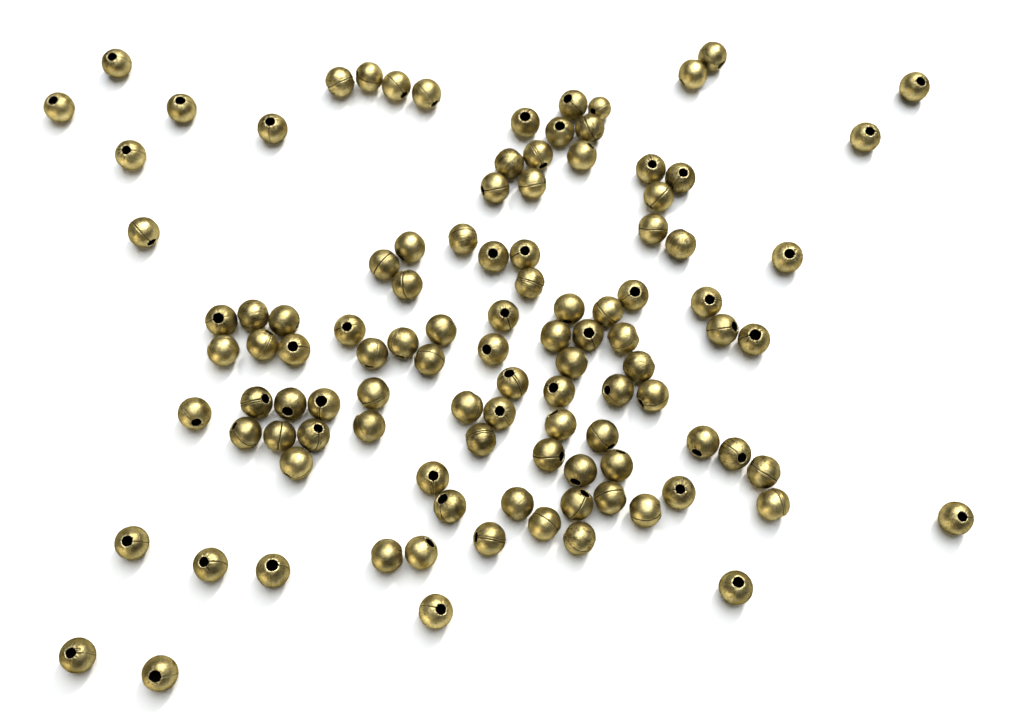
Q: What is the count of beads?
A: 107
